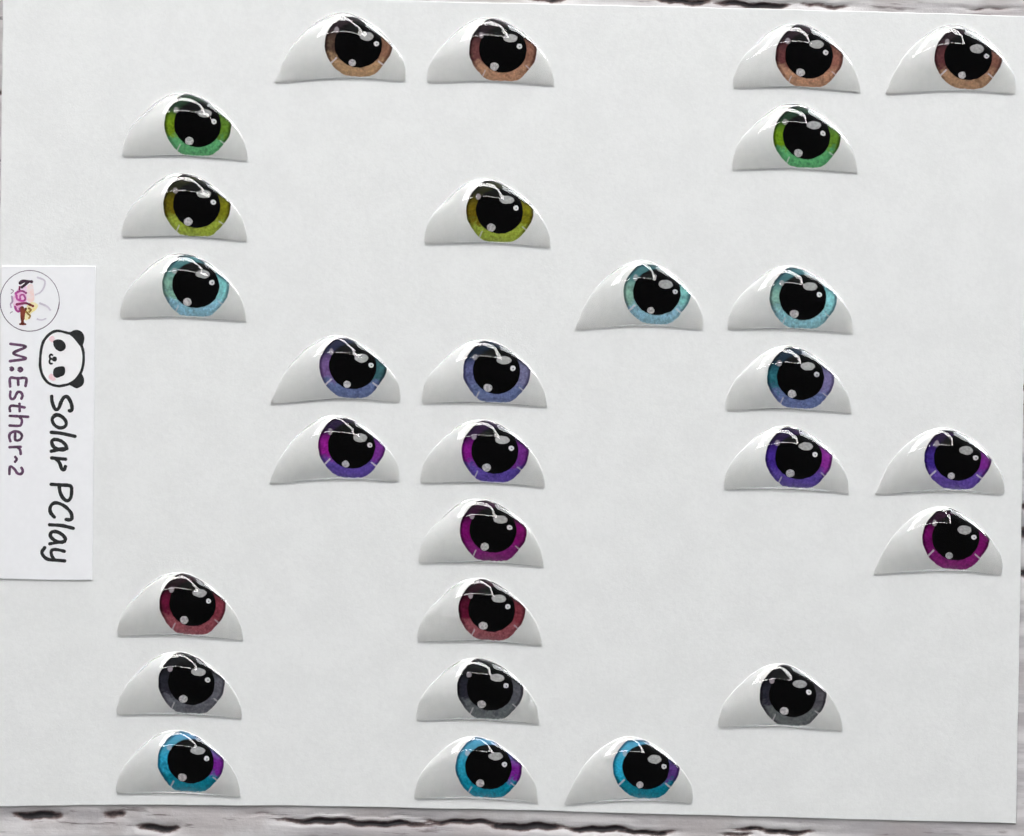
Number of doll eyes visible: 28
